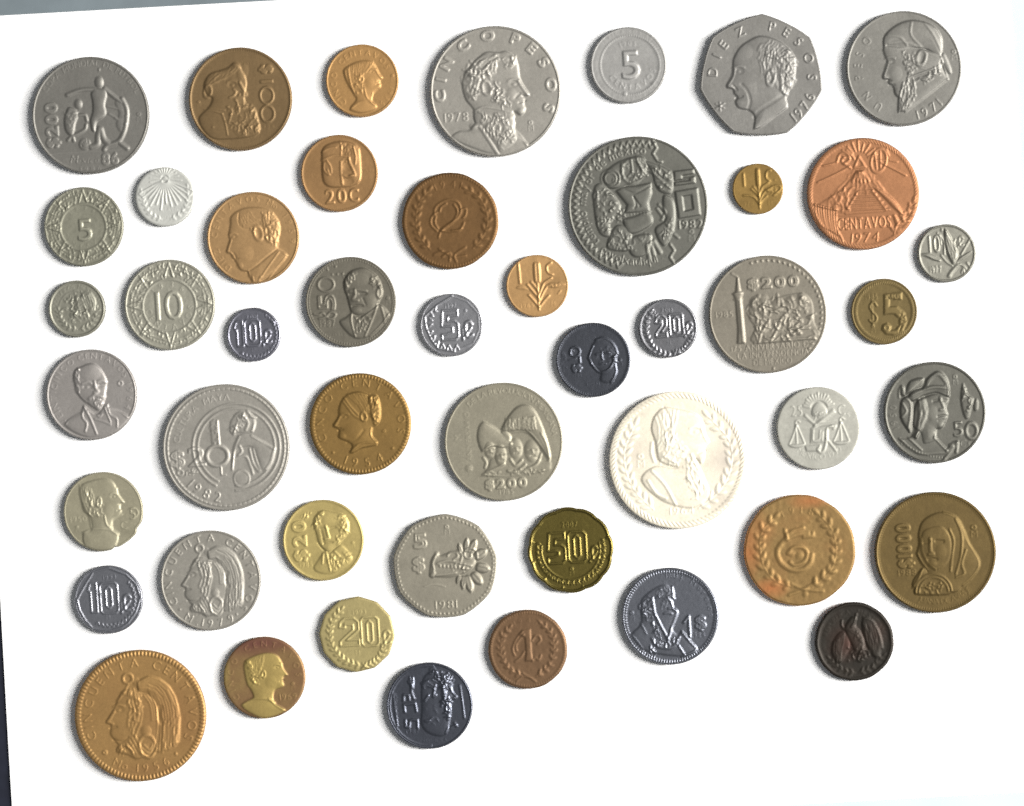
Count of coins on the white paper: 48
